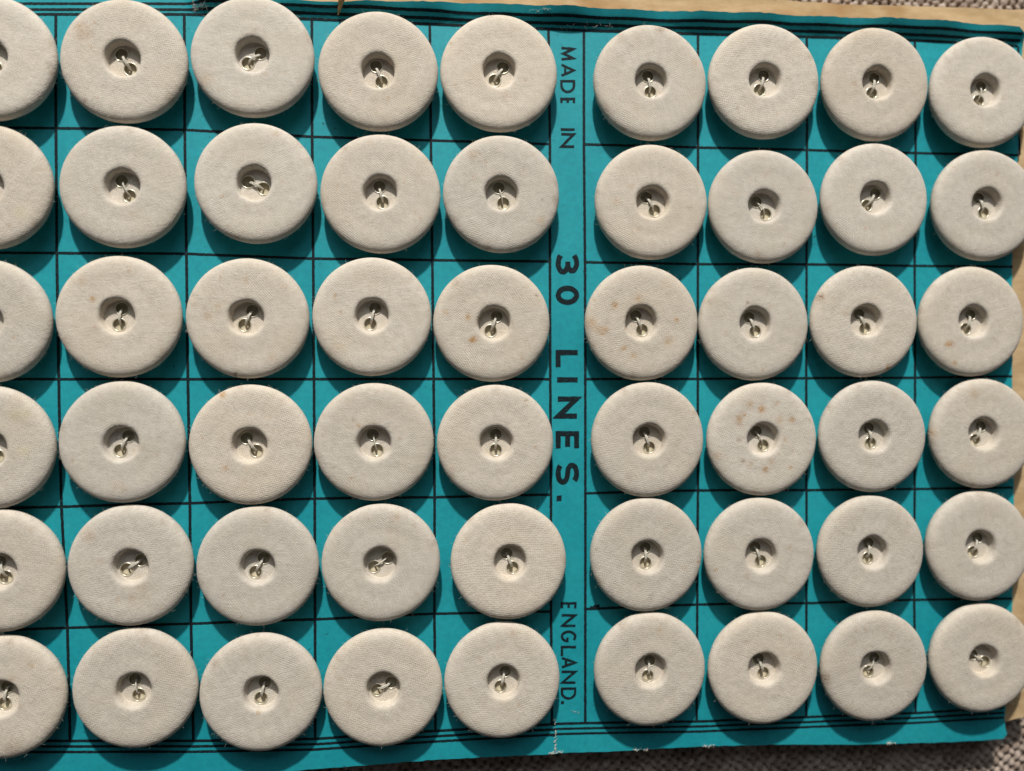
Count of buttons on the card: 54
